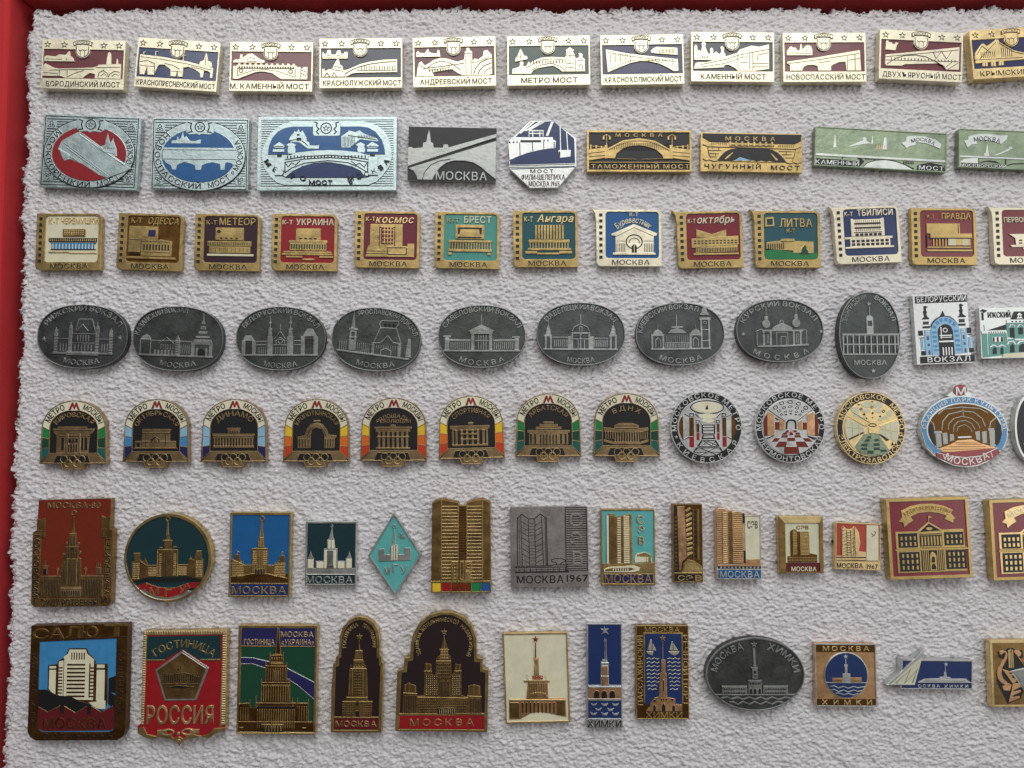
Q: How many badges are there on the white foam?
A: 83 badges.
